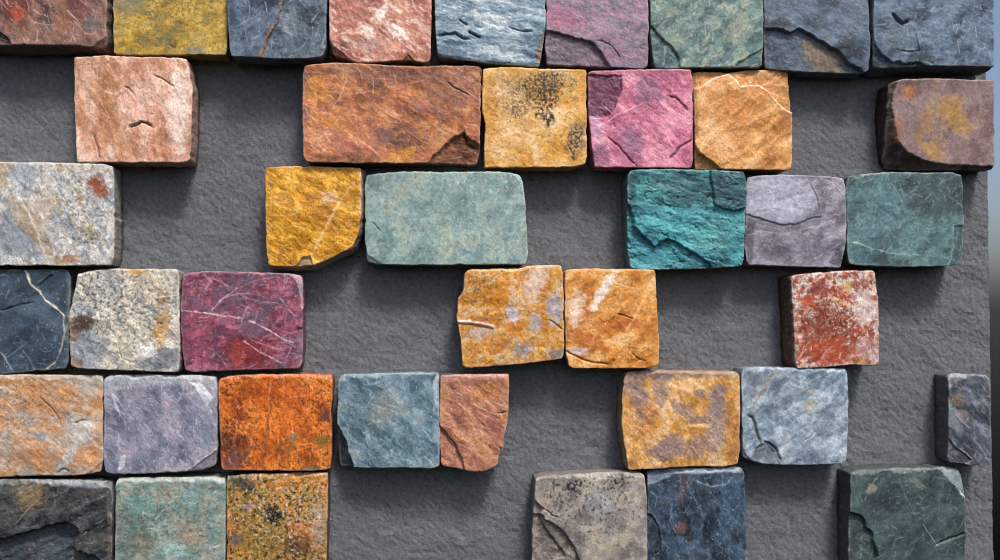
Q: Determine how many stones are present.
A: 41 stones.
